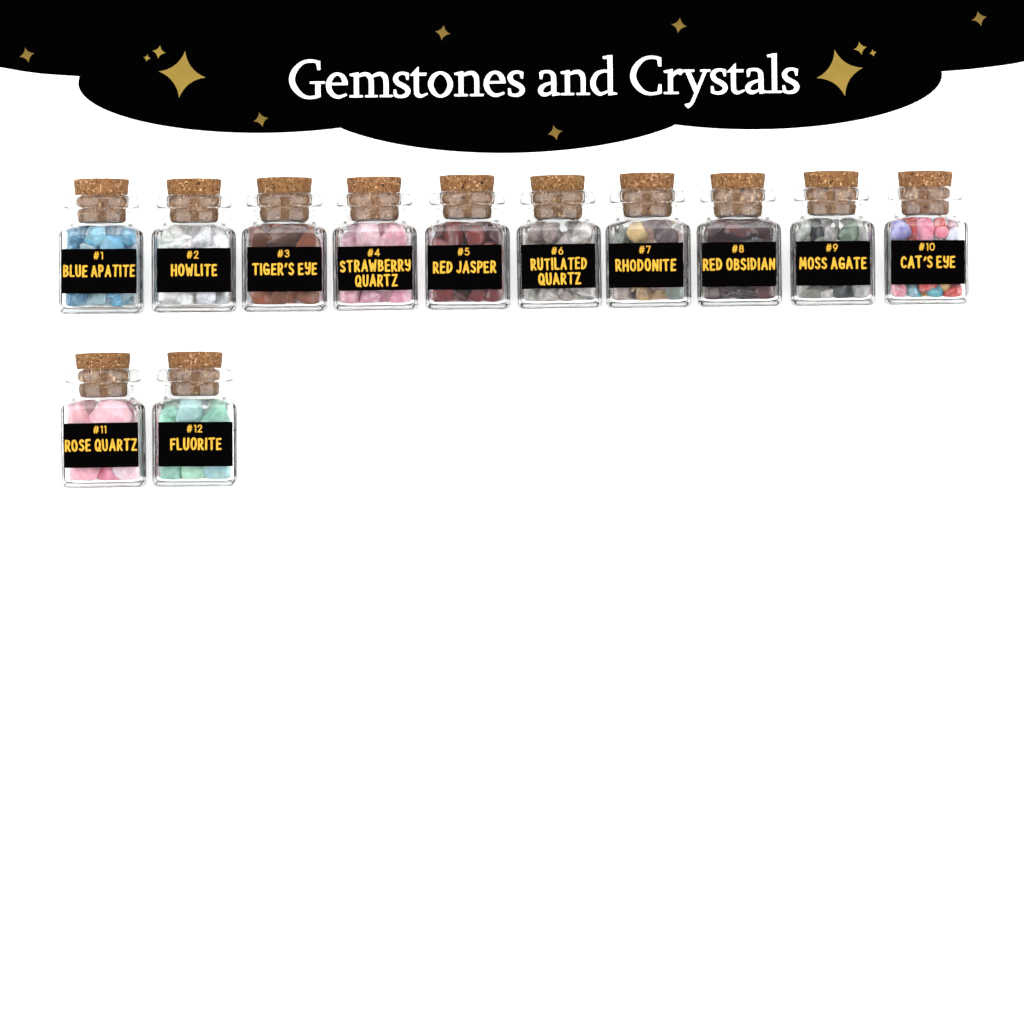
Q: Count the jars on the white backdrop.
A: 12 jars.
